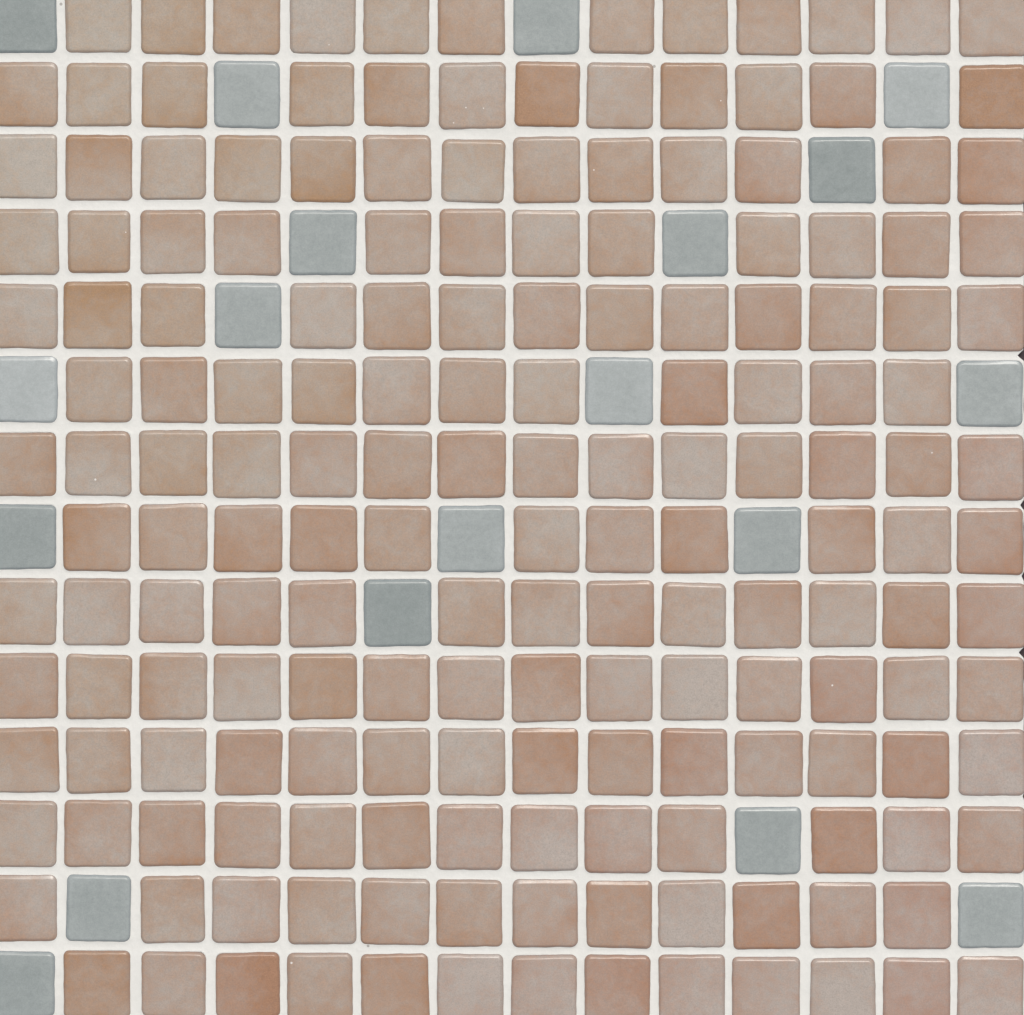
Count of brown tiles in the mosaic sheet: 177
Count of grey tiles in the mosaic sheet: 19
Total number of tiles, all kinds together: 196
